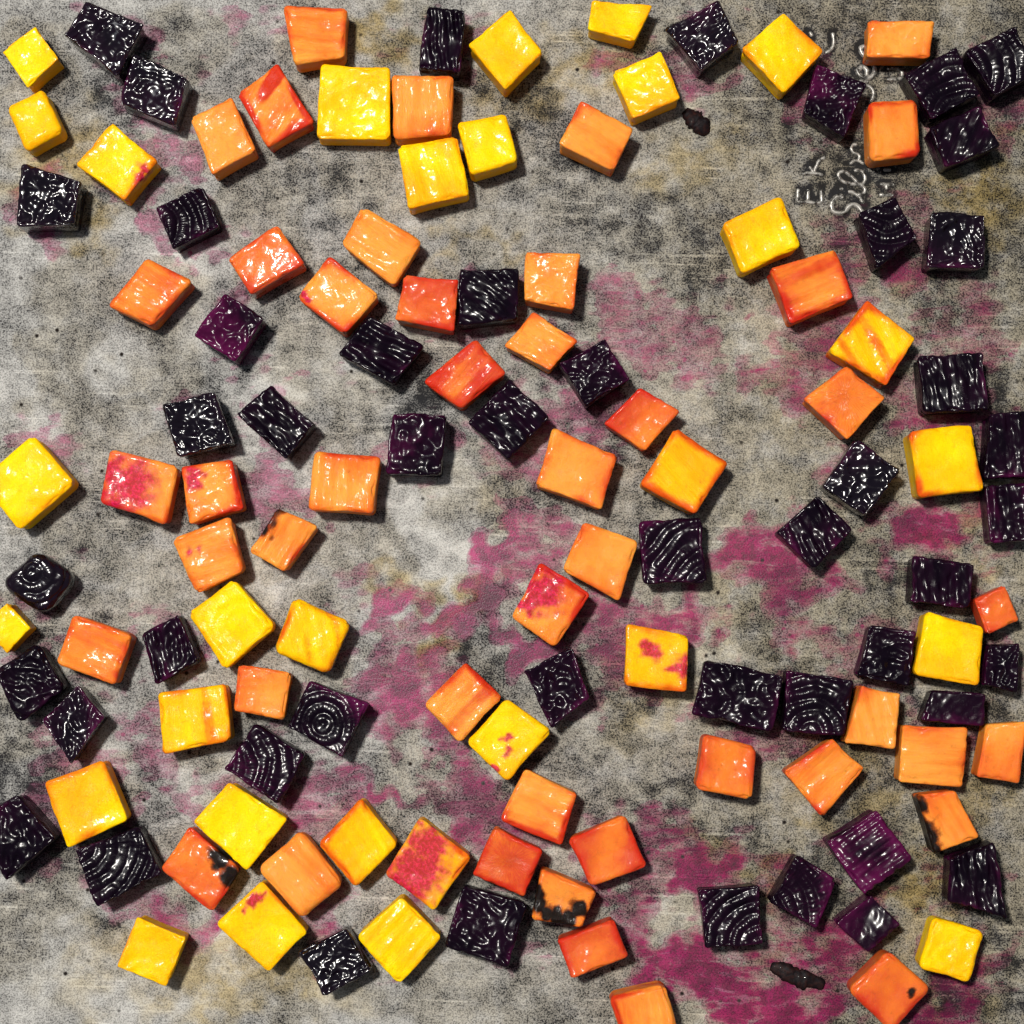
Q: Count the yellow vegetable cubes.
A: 30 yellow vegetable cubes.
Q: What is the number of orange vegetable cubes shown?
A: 45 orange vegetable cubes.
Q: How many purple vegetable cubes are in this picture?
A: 48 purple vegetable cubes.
